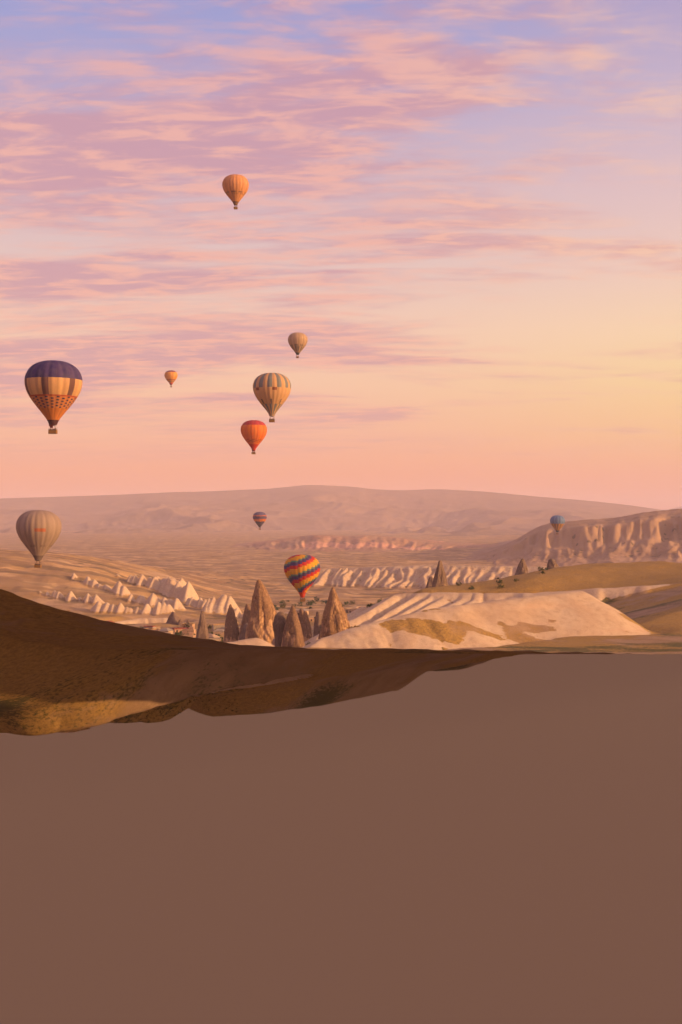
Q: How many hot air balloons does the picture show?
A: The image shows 10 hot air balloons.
